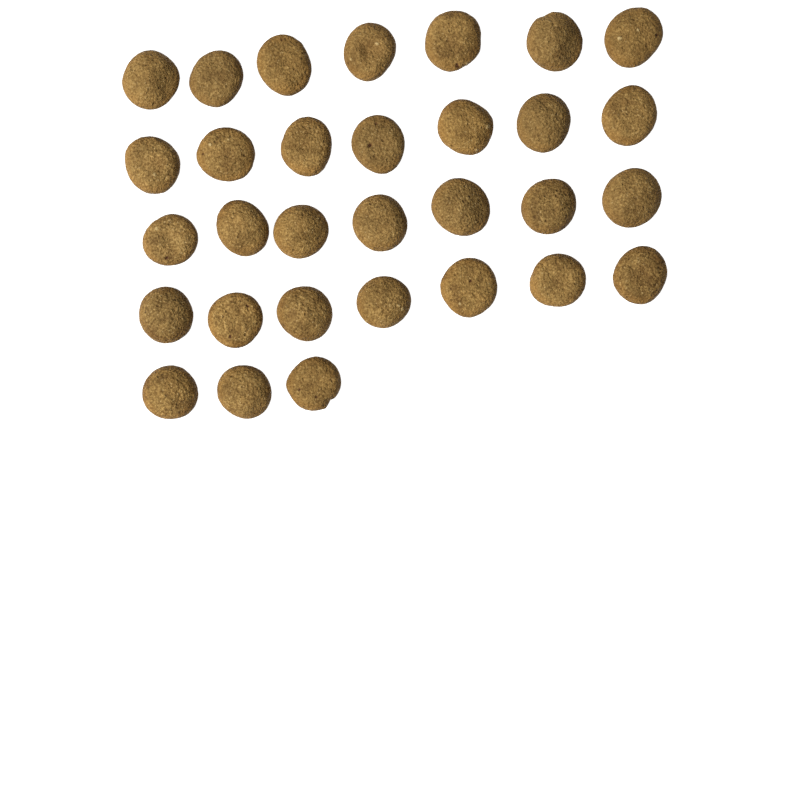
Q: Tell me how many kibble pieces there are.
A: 31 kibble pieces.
